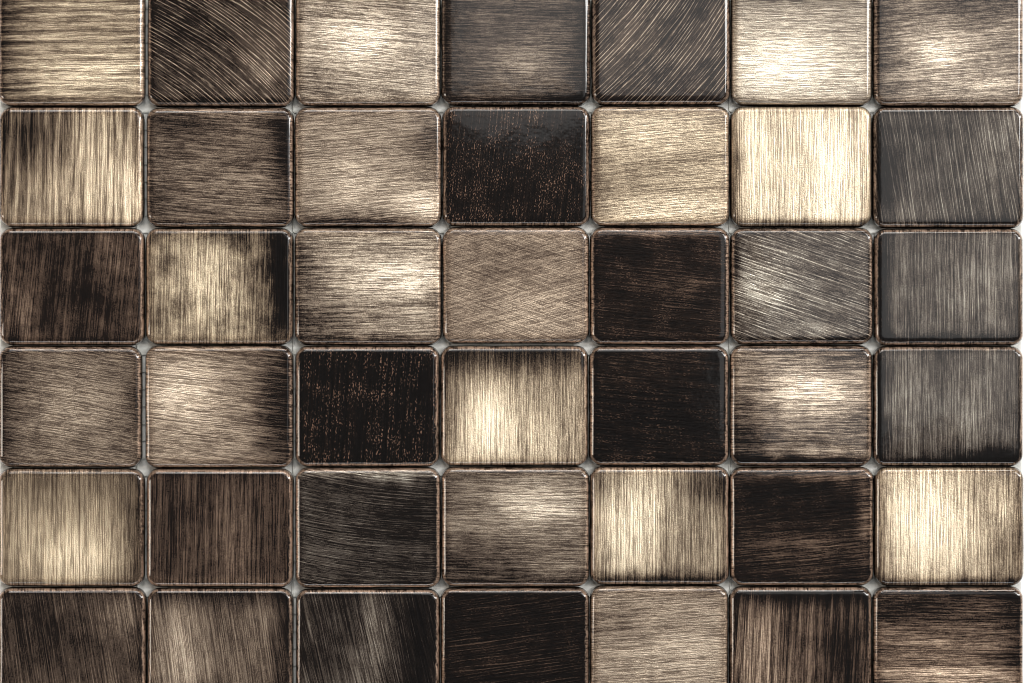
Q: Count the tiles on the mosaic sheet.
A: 42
